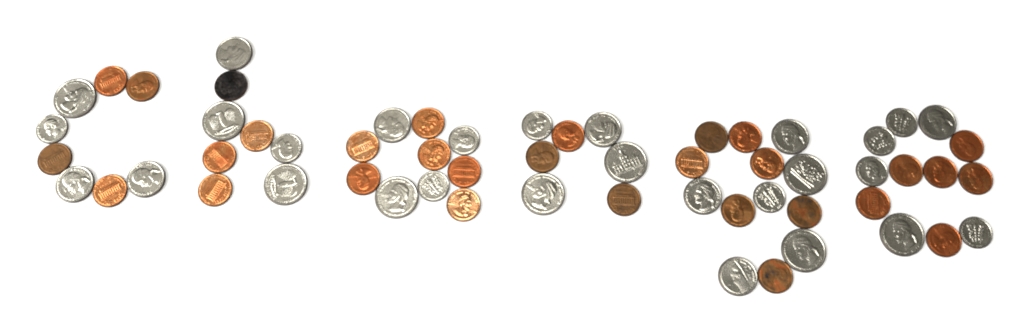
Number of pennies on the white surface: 30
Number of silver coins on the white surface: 28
